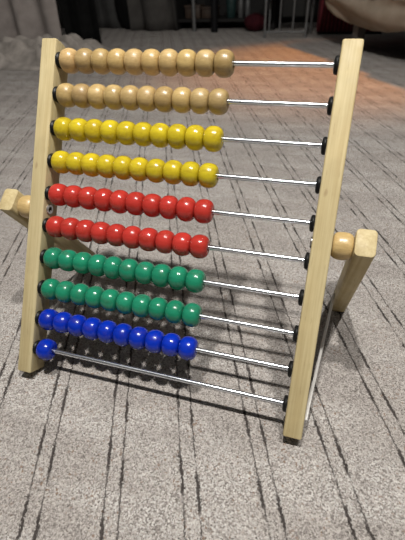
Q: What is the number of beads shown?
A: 91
